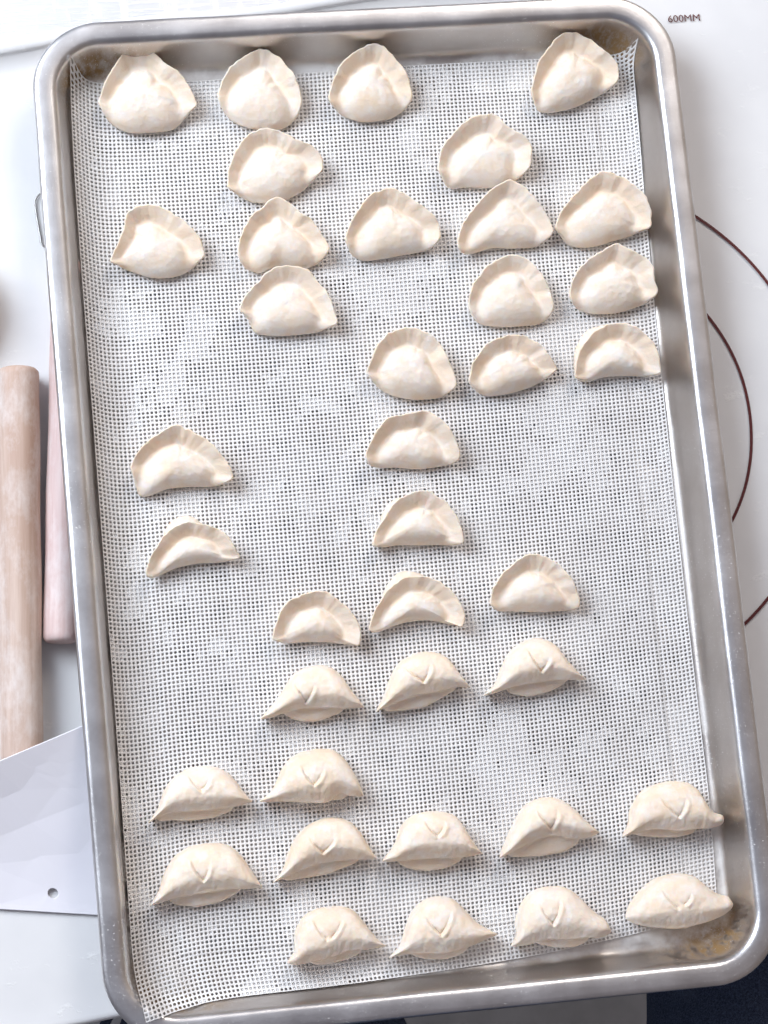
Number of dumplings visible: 38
